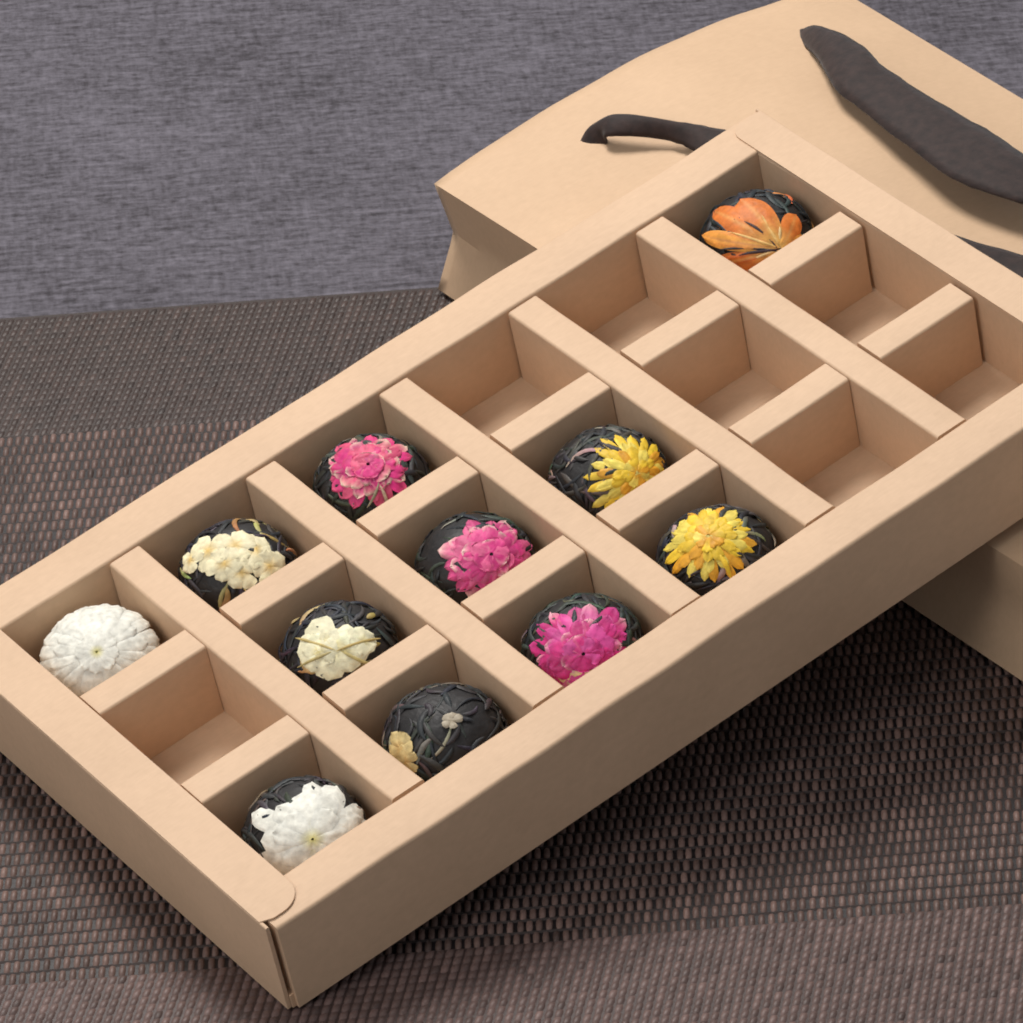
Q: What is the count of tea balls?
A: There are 11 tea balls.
